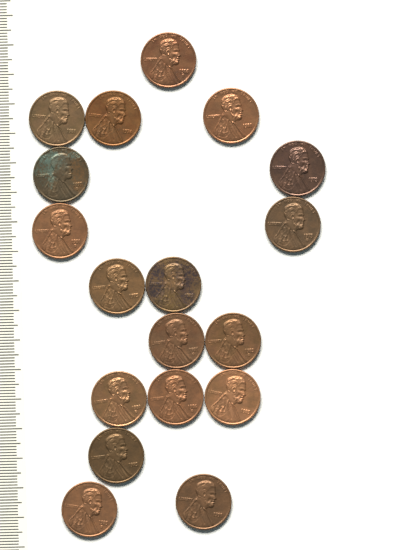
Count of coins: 18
